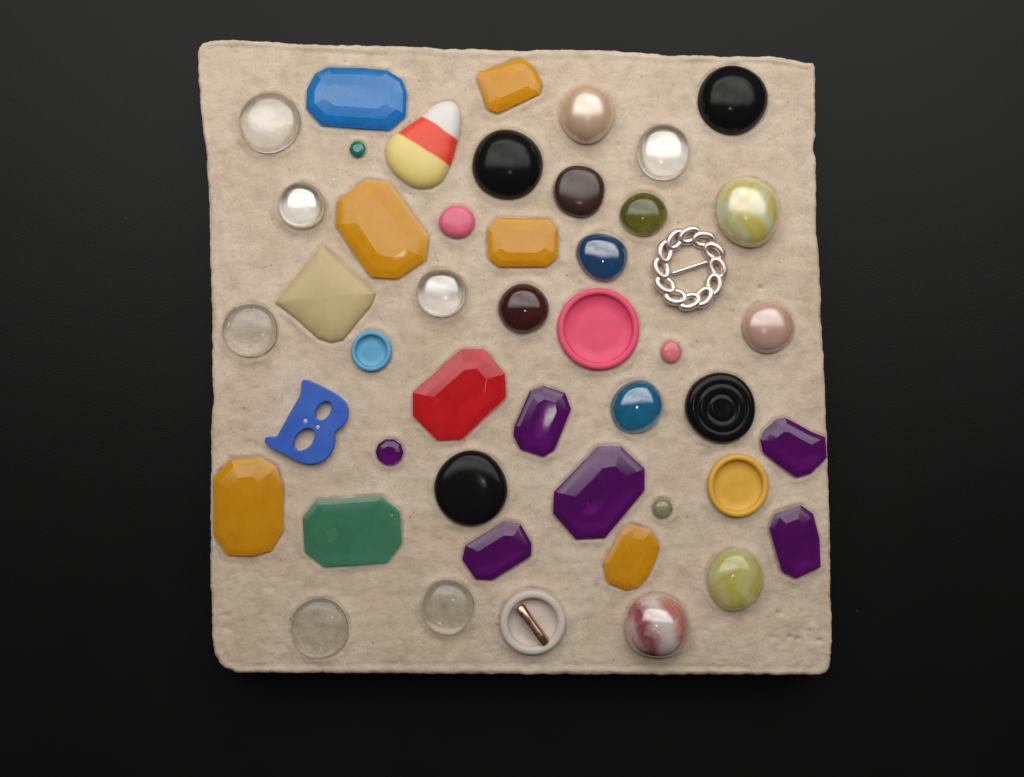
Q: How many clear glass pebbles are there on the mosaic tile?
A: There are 7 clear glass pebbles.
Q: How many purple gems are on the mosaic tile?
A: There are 6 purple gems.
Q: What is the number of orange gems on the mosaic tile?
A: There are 5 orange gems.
